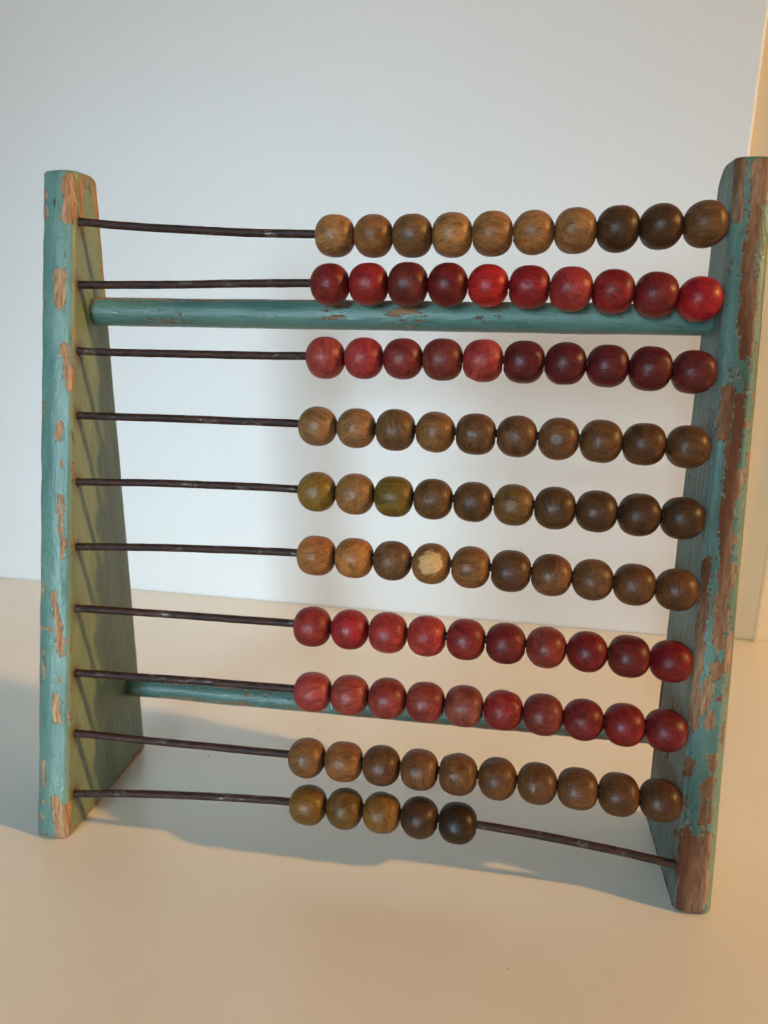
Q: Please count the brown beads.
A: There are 55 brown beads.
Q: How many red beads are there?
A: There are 40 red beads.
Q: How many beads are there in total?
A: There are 95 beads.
